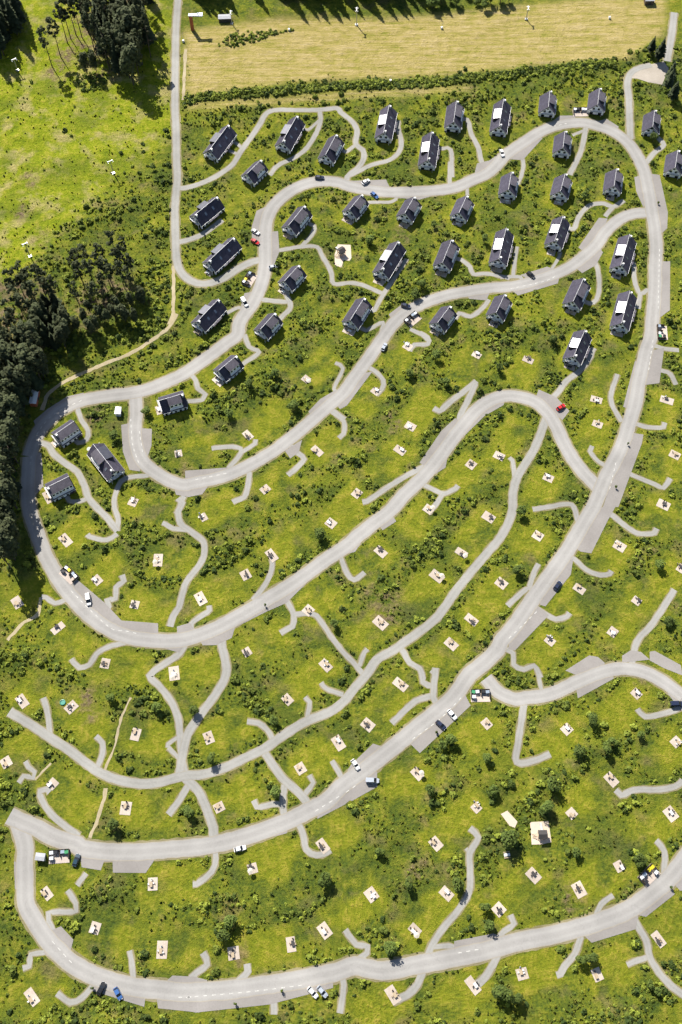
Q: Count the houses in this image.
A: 41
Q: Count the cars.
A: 25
